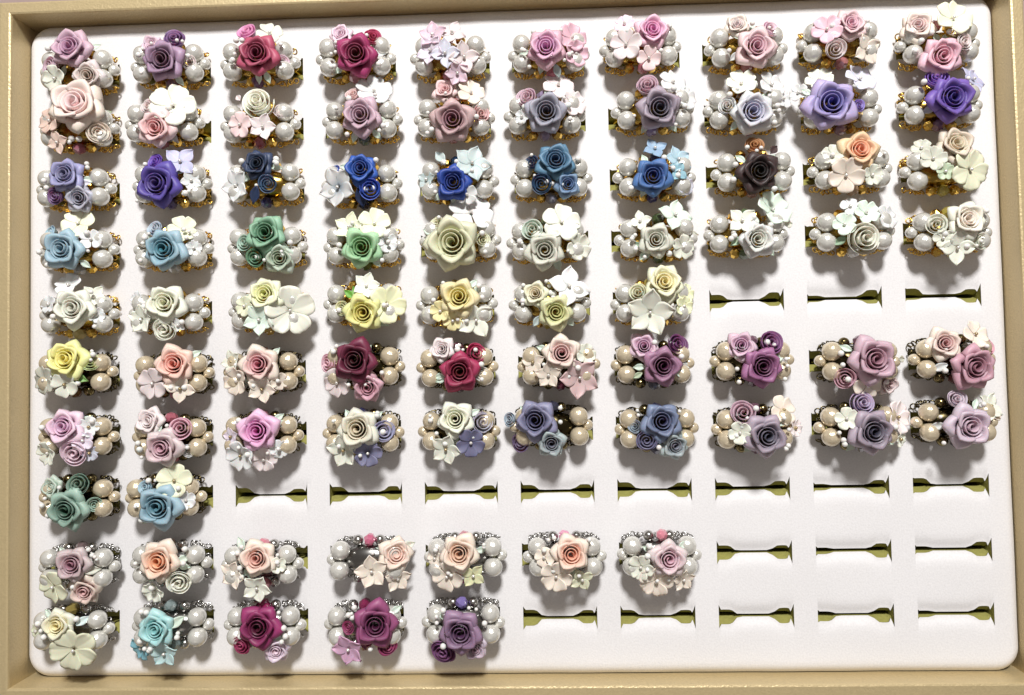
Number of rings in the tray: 81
